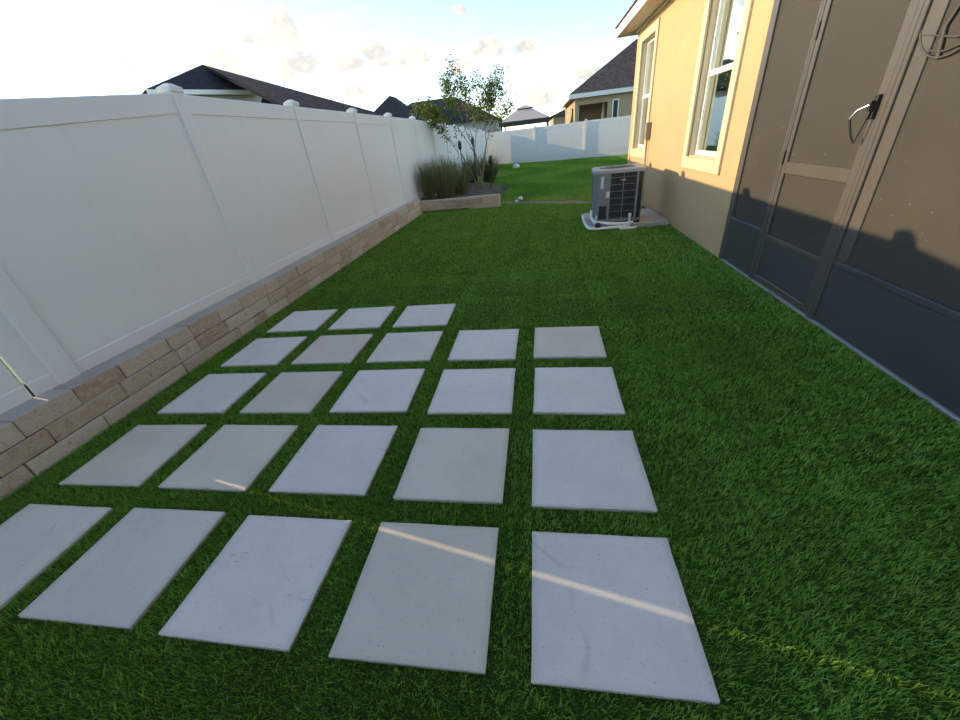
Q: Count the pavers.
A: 23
